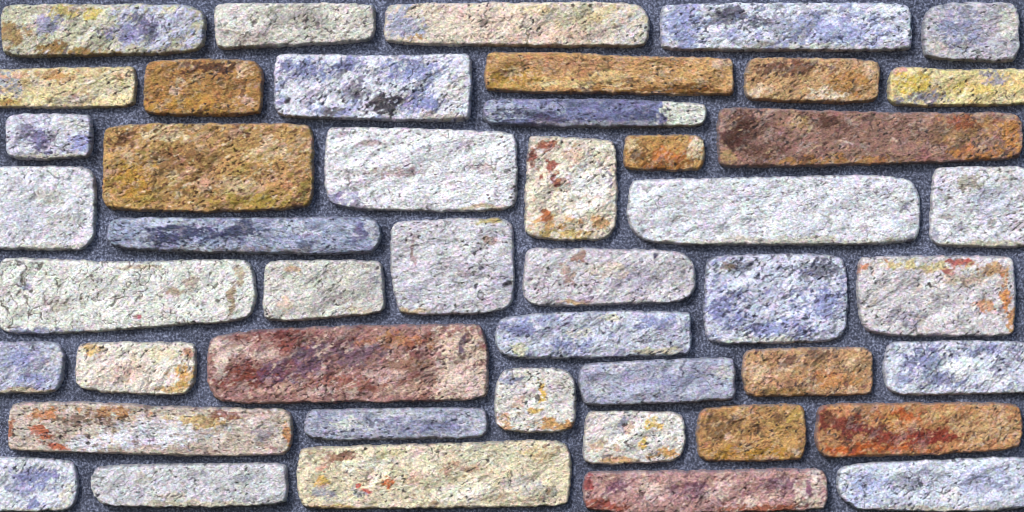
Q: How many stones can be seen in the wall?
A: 46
